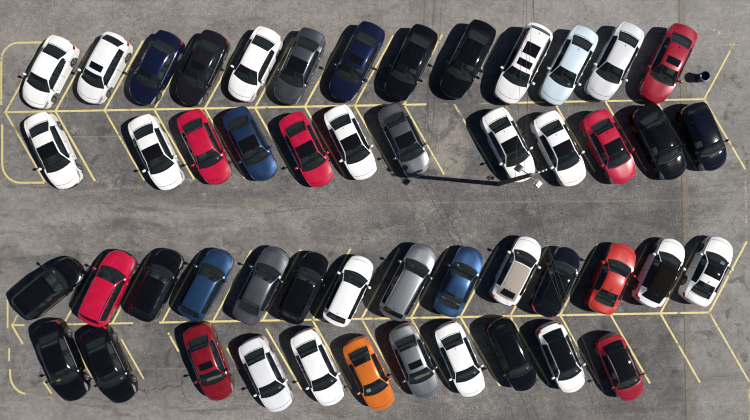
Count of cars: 50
